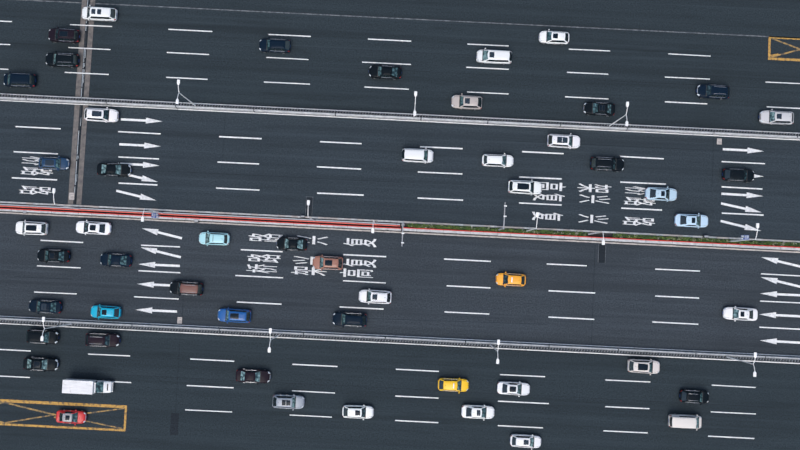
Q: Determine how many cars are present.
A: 52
